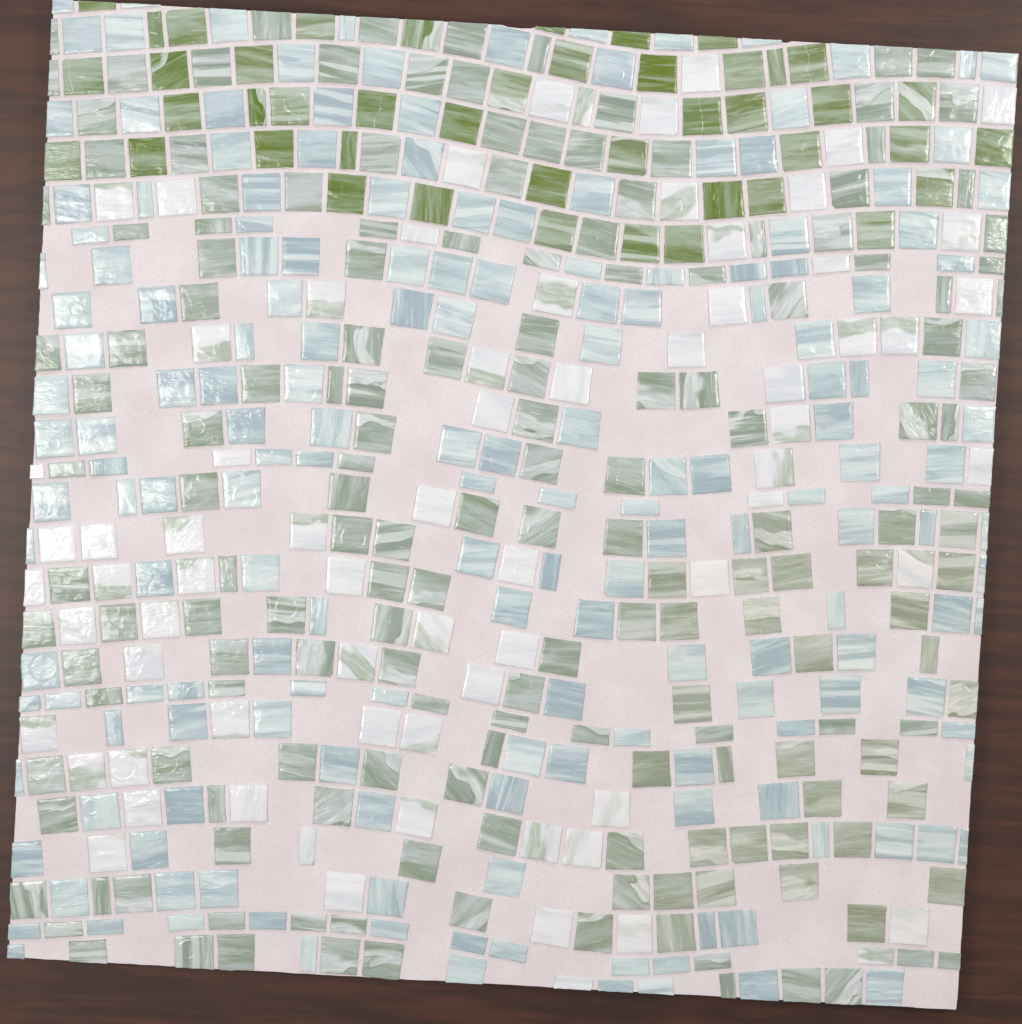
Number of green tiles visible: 44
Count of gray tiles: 173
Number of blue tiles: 180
